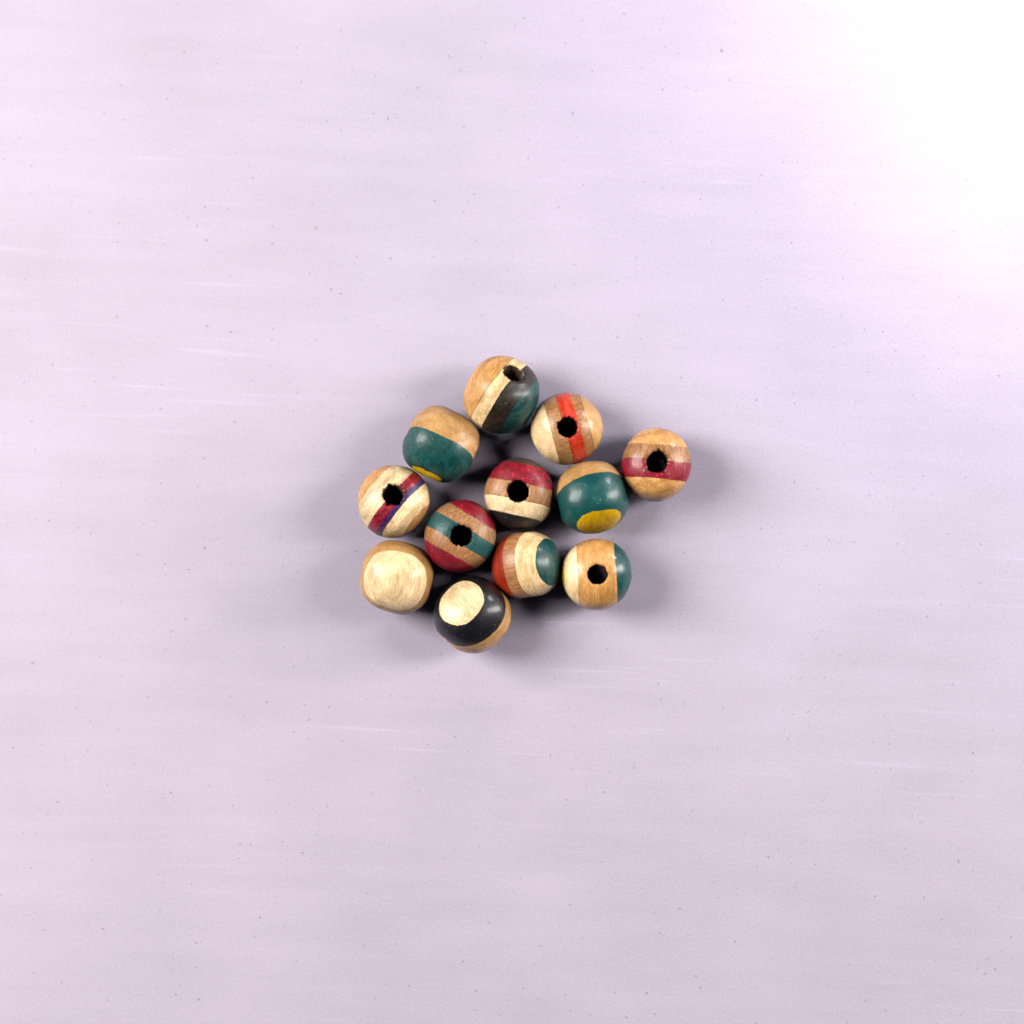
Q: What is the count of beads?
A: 12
